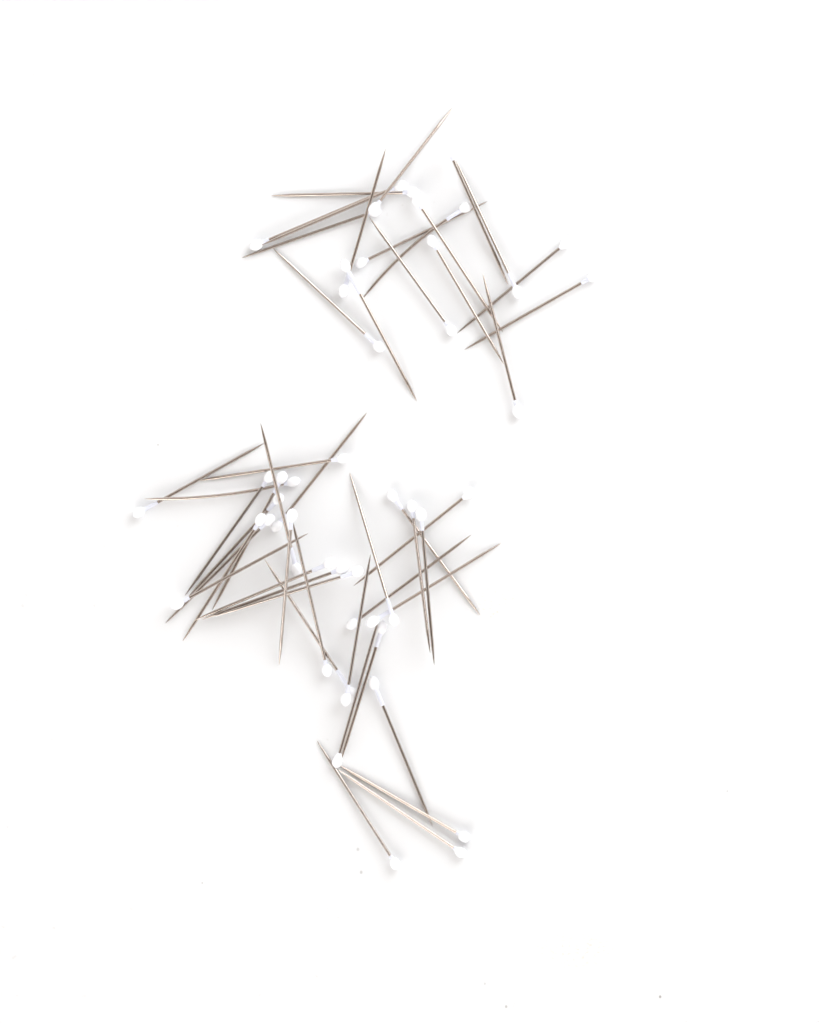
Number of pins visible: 49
